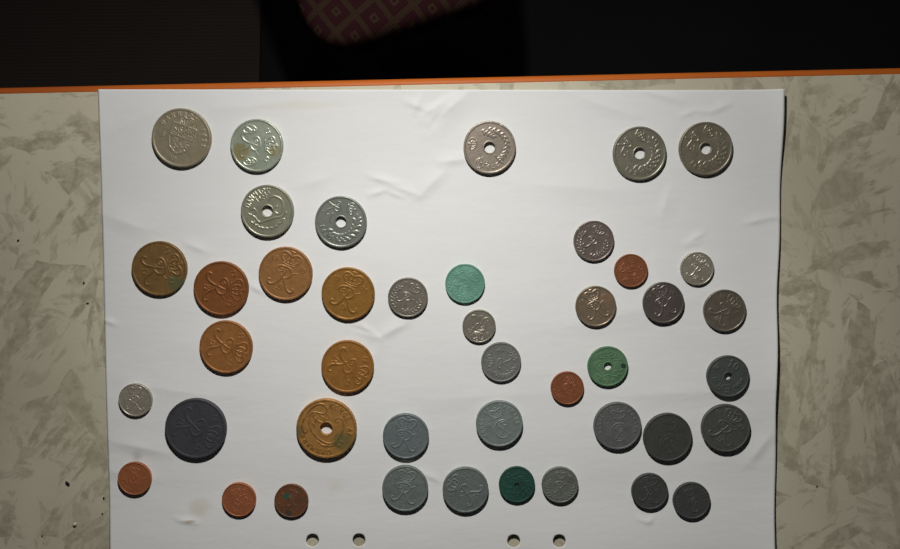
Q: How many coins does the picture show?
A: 43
